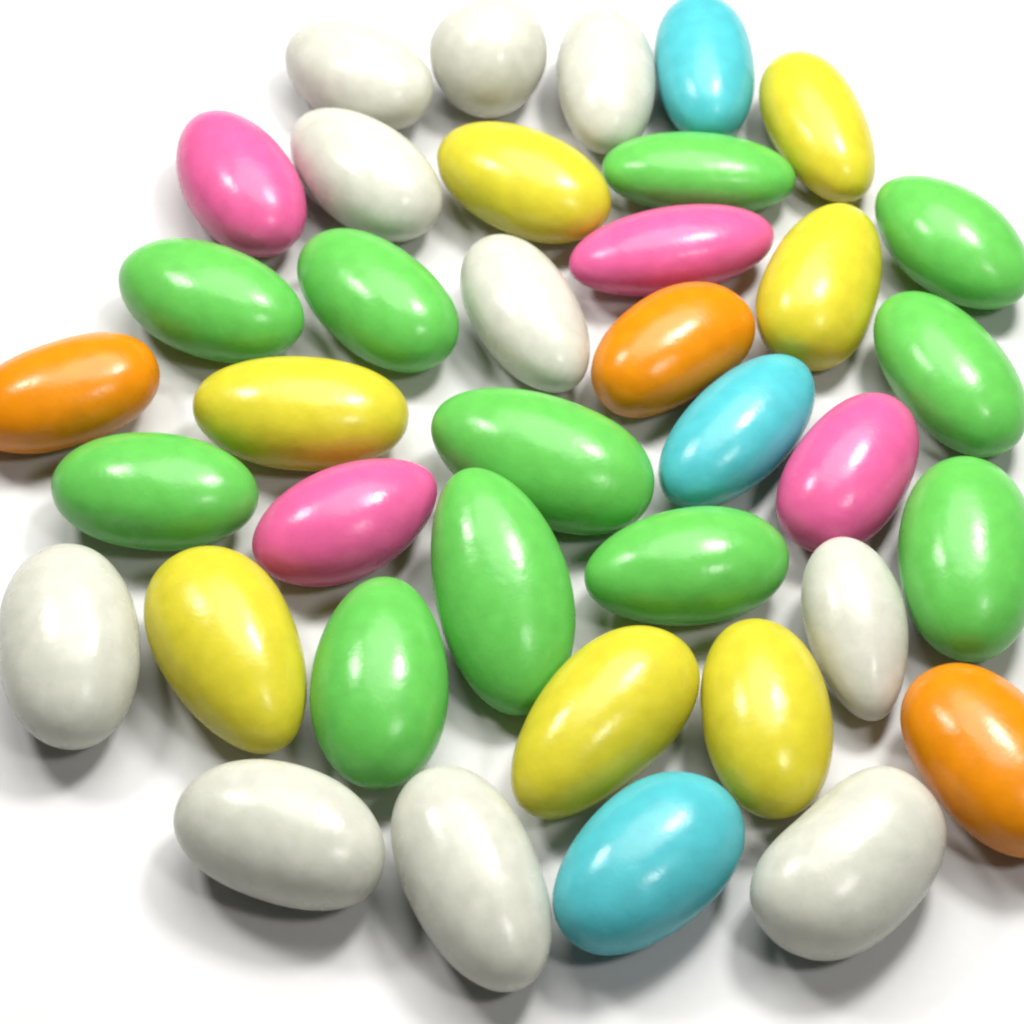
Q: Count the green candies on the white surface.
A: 11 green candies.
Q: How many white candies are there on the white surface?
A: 10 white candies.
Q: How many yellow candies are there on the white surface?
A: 7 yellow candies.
